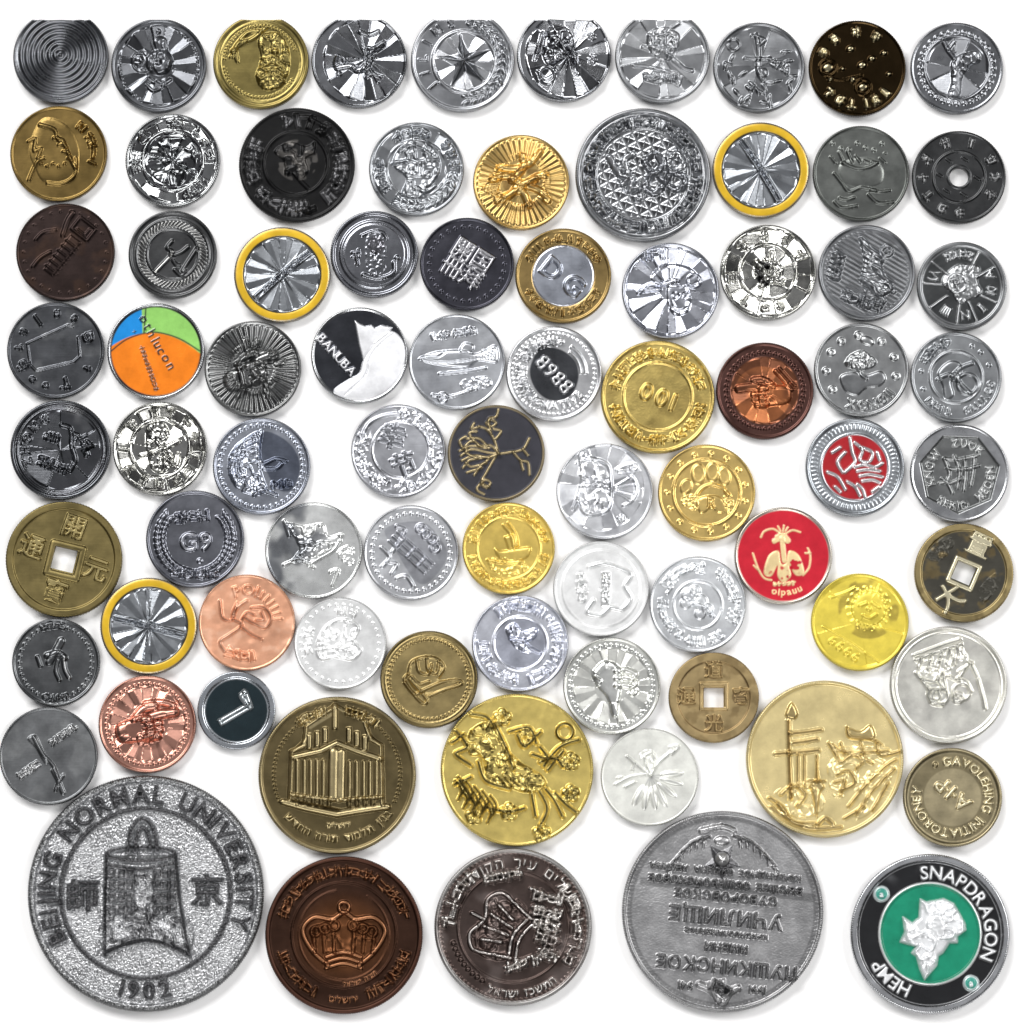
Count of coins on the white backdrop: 80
